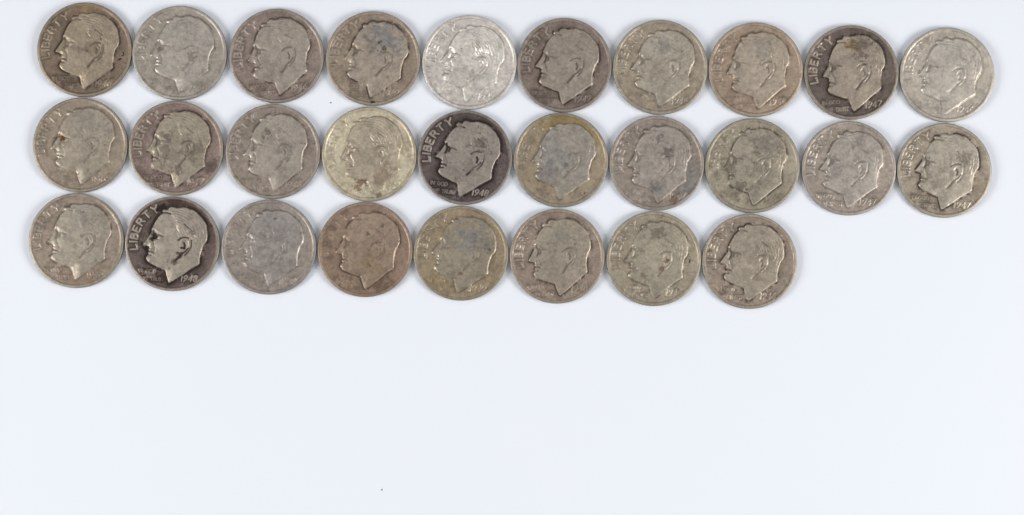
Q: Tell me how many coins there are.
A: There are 28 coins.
